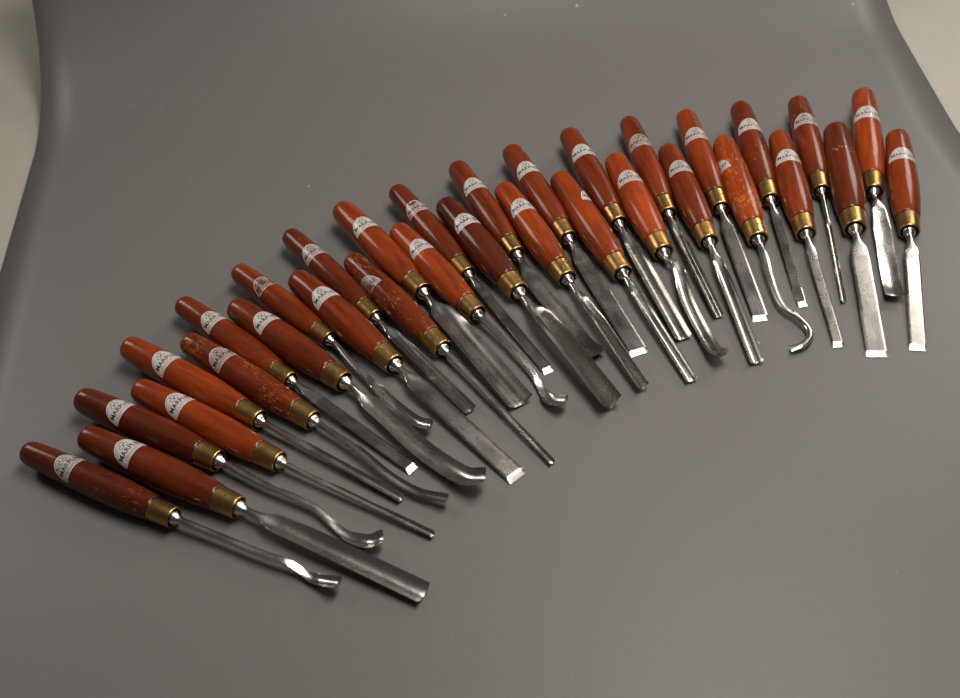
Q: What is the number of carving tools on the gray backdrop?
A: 32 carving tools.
